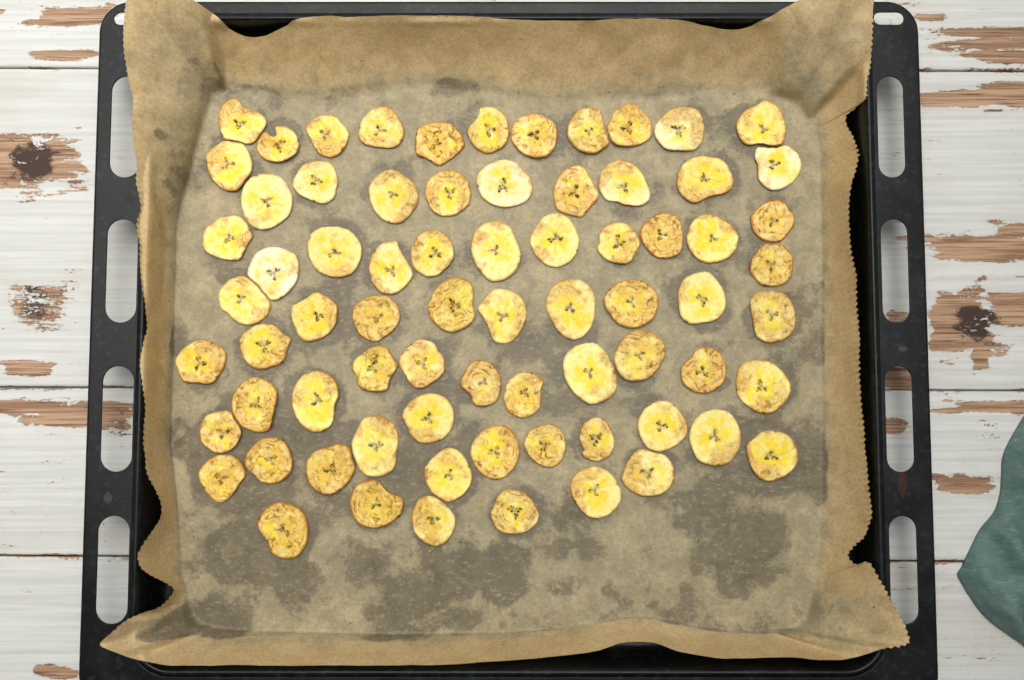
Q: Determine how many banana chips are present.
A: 73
